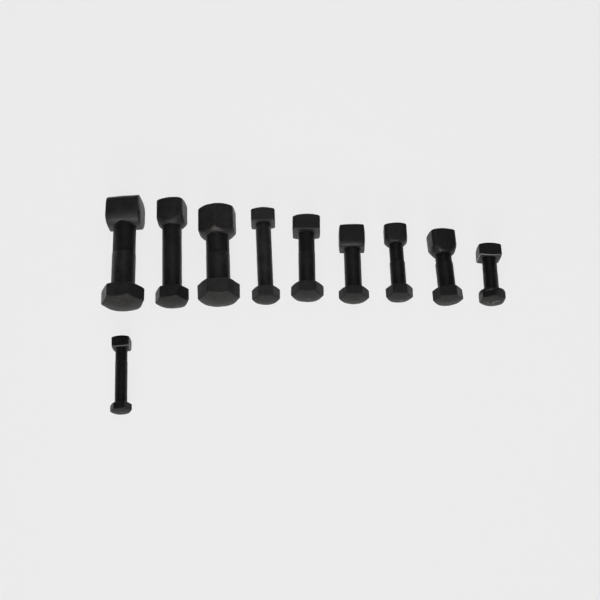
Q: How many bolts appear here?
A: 10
